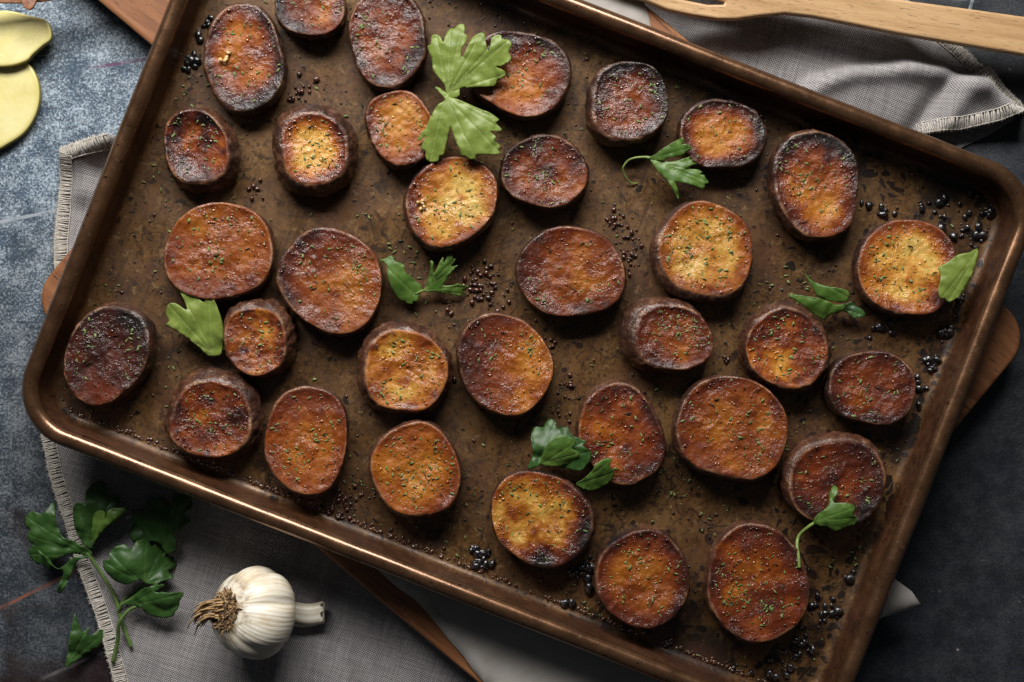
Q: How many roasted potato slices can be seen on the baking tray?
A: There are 33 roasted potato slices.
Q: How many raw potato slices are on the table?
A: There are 2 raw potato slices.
